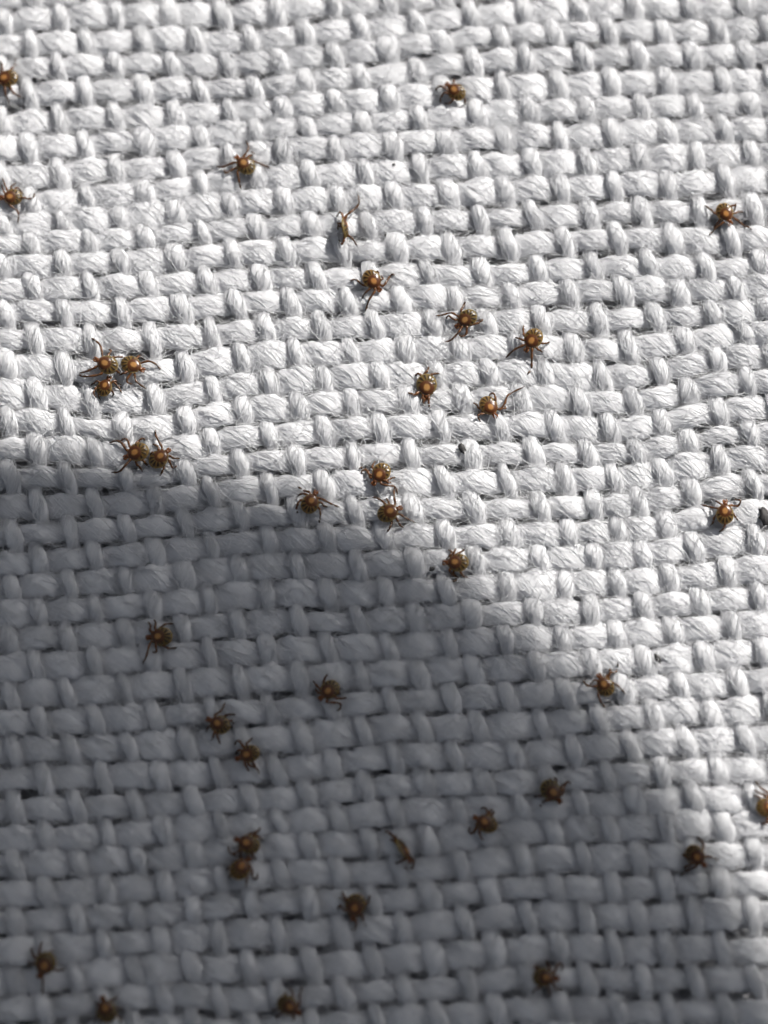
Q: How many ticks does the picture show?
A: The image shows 38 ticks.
